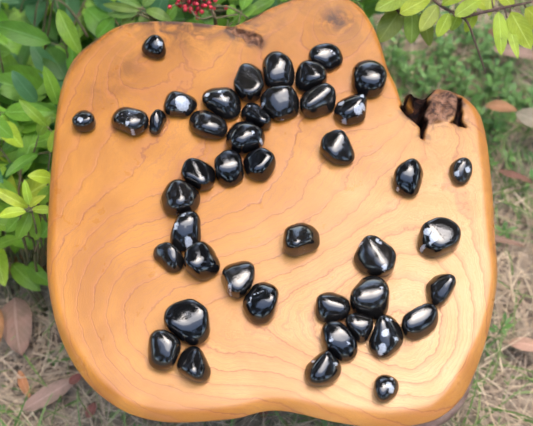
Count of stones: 44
